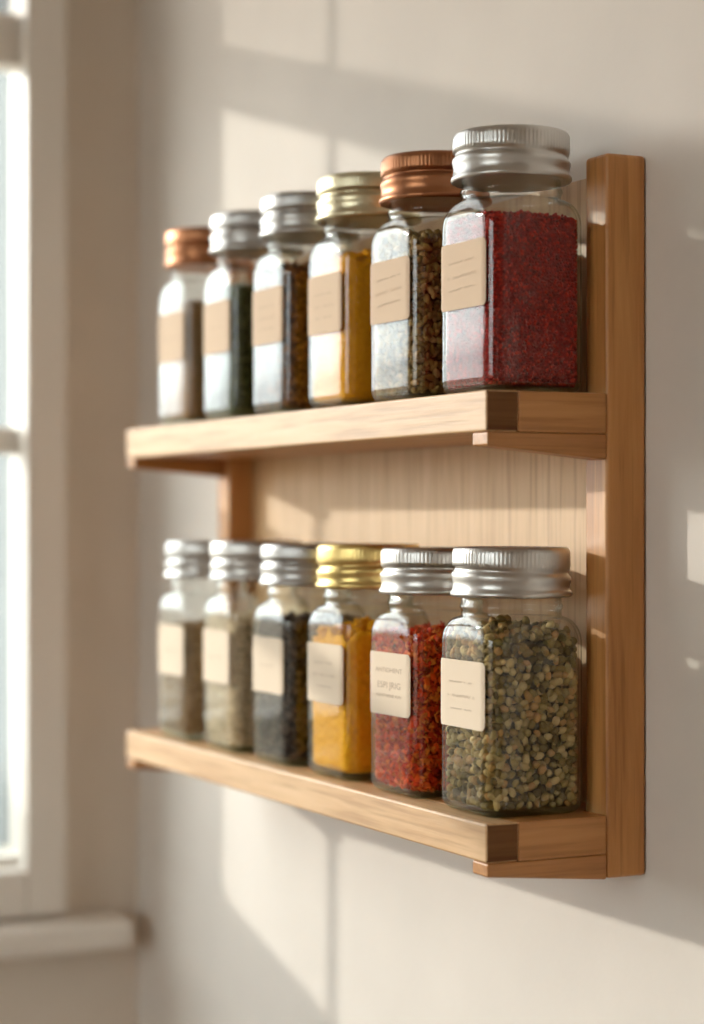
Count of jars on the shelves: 12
